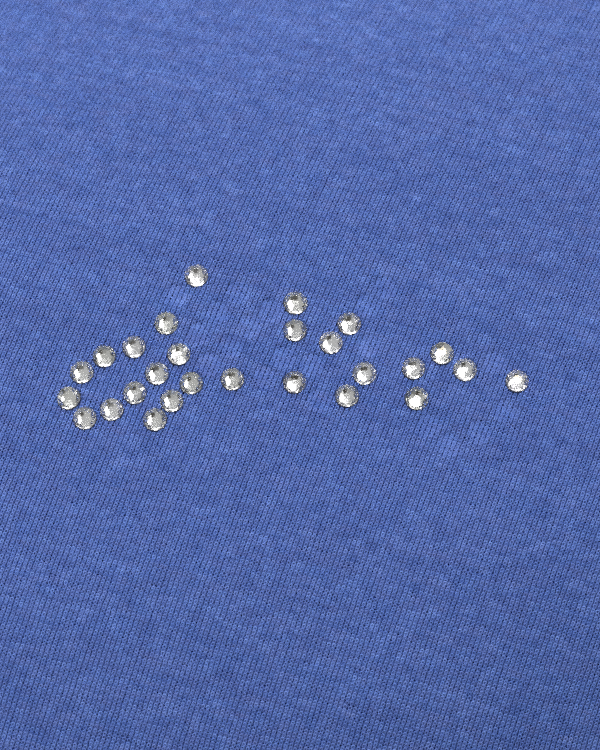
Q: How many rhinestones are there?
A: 27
